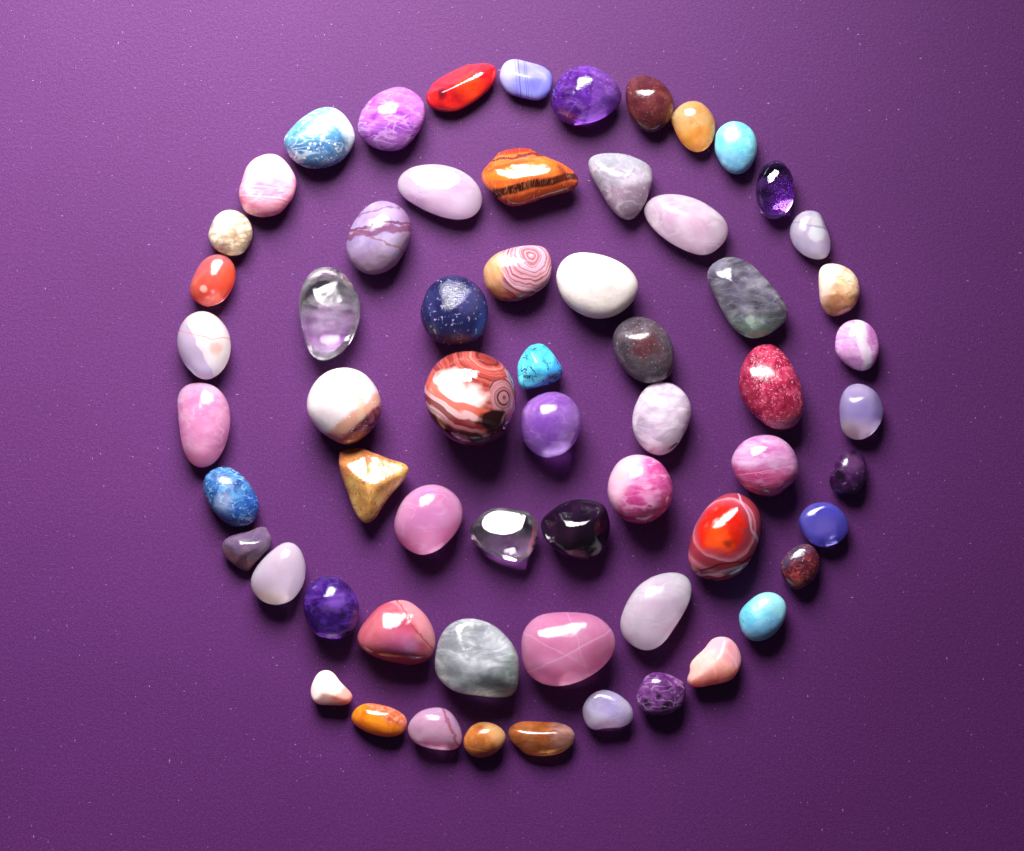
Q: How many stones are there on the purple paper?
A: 62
